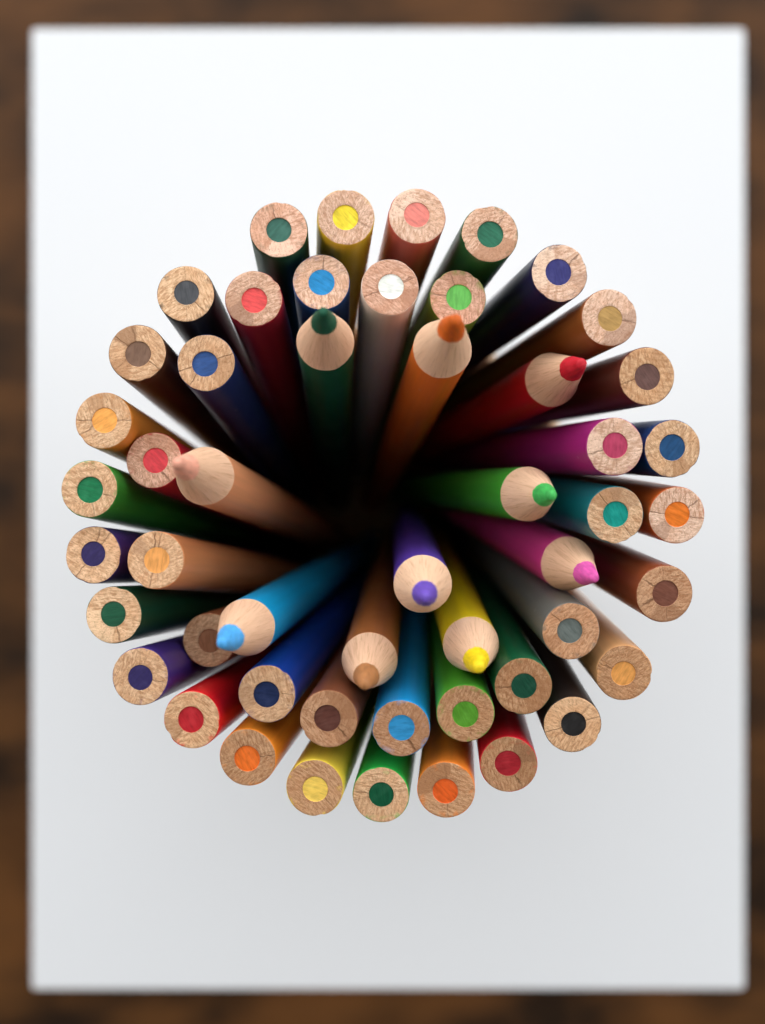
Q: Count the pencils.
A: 51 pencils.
